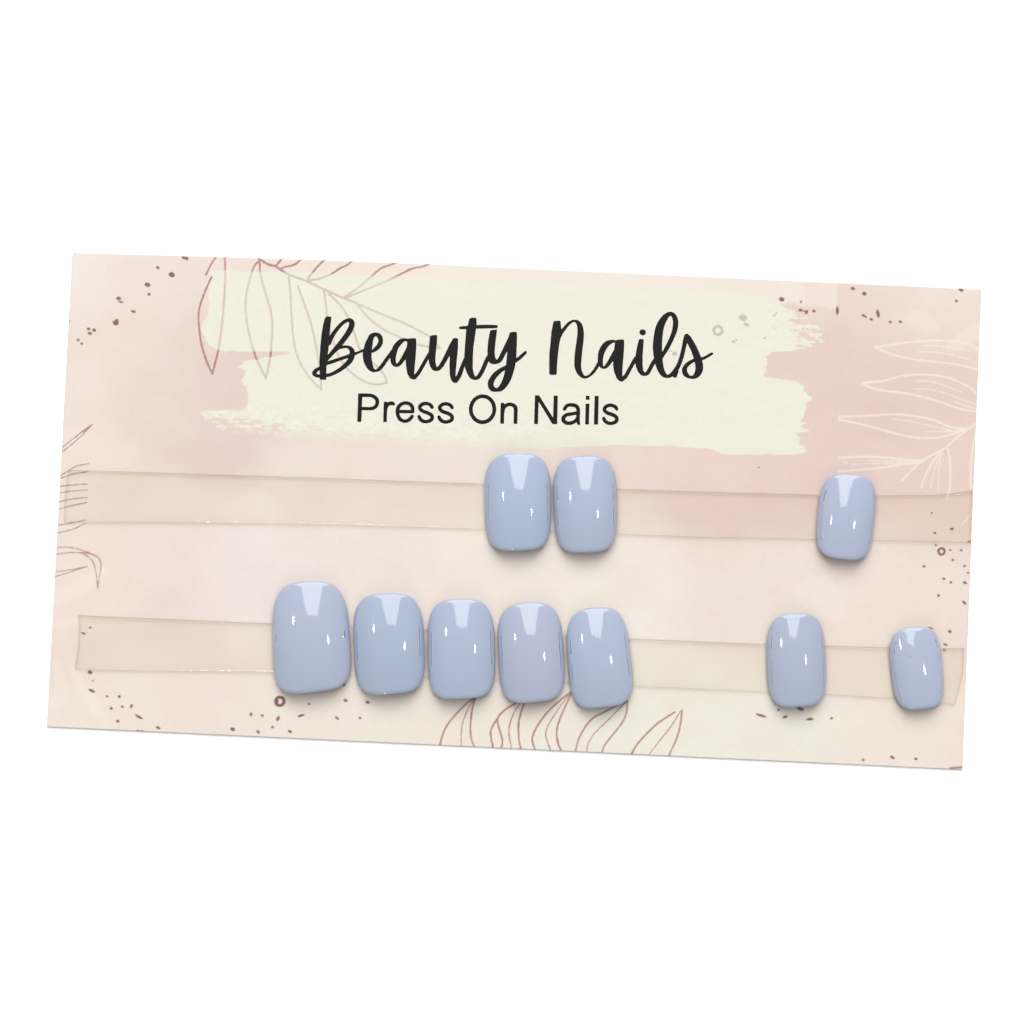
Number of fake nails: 10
